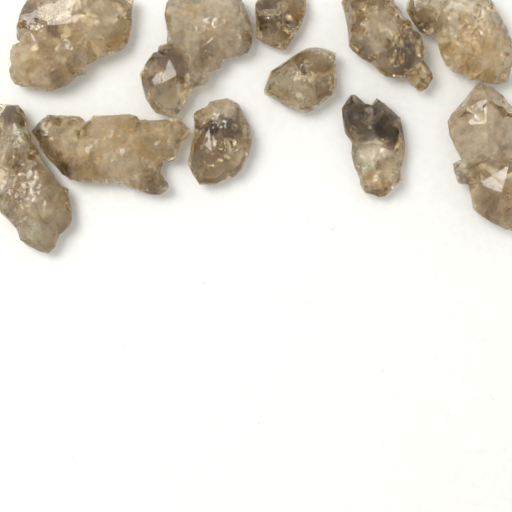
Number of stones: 11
